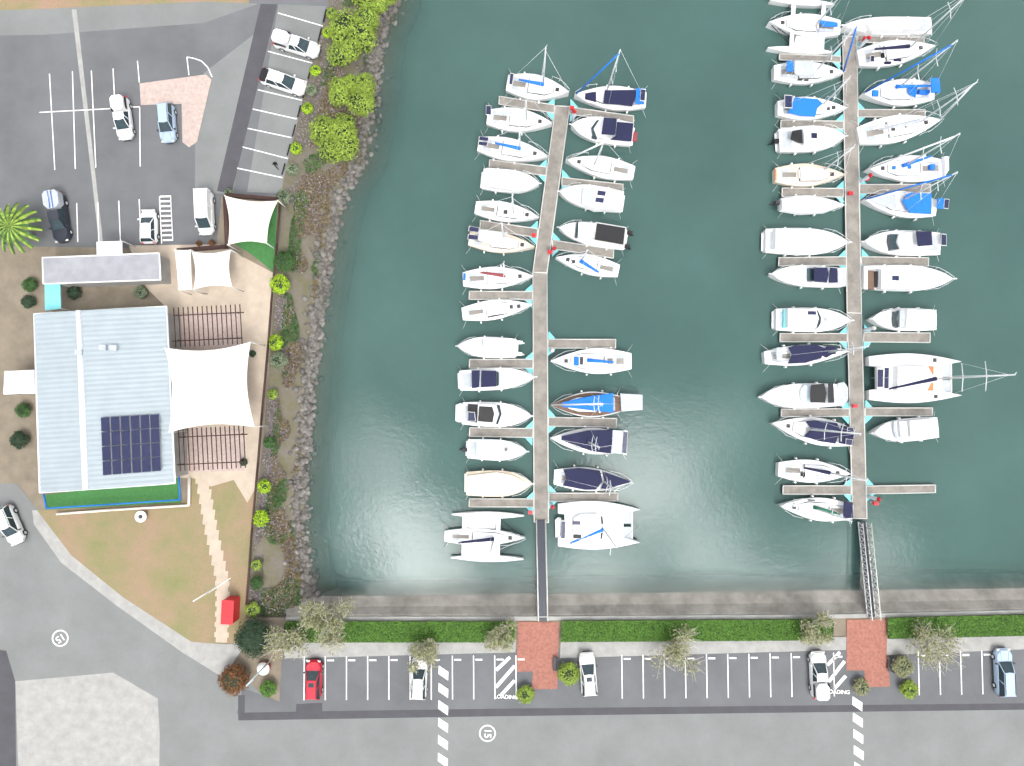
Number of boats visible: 50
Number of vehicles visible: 13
